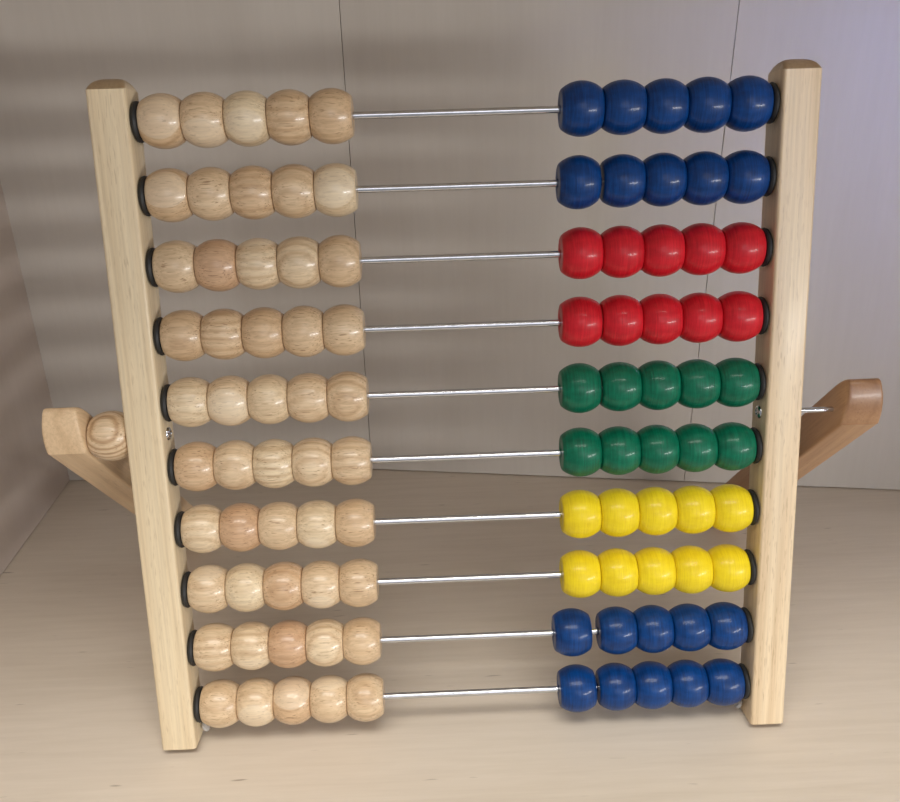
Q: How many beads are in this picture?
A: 101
